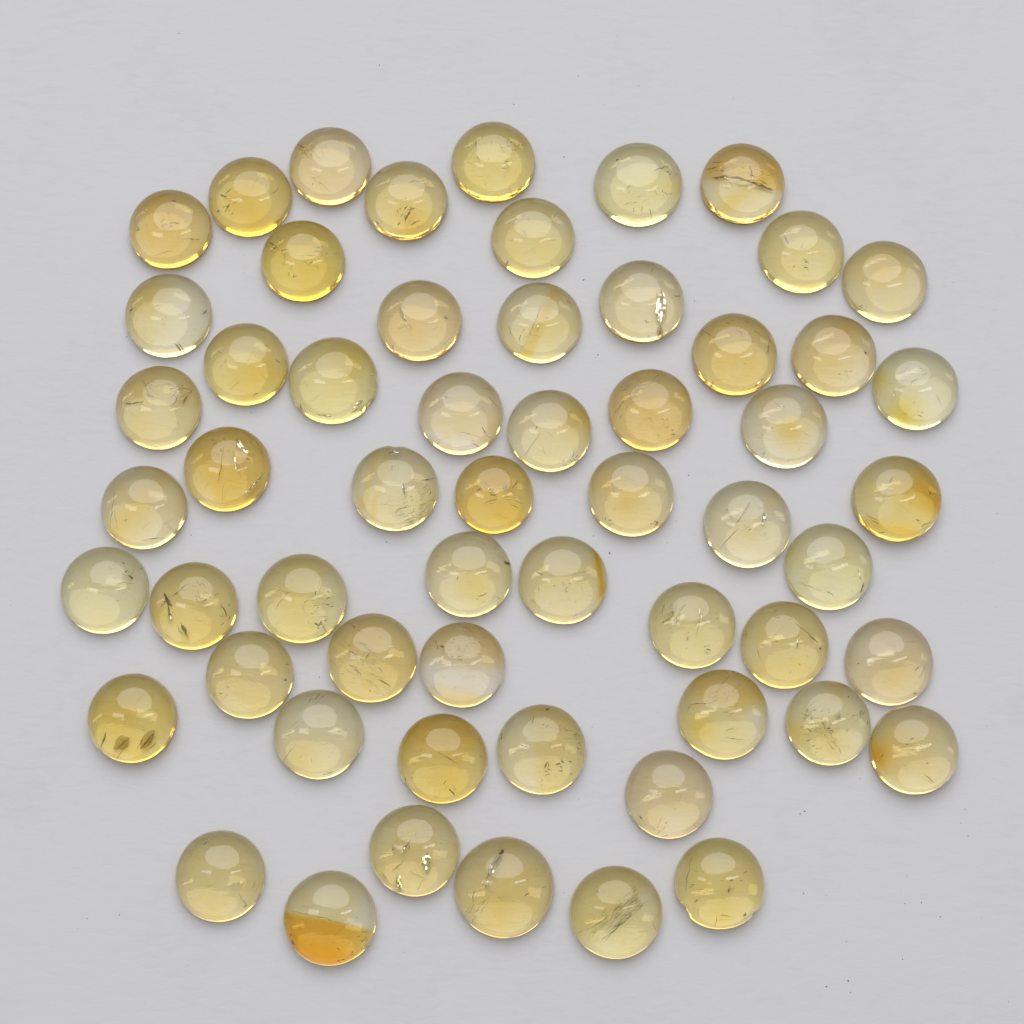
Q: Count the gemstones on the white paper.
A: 58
